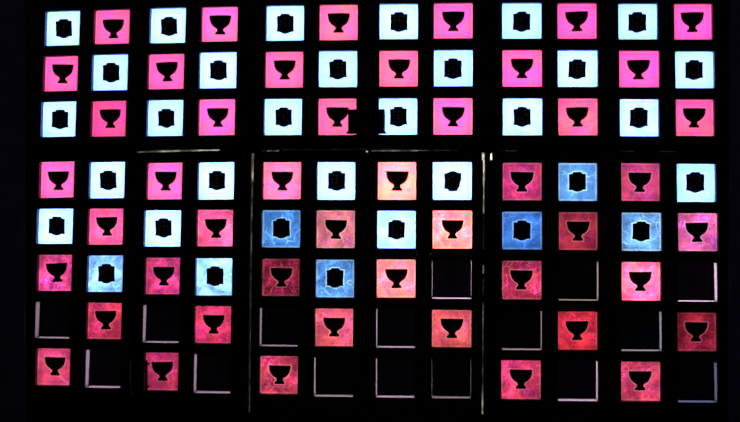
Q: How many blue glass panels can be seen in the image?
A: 33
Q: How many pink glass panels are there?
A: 47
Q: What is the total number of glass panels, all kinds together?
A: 80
